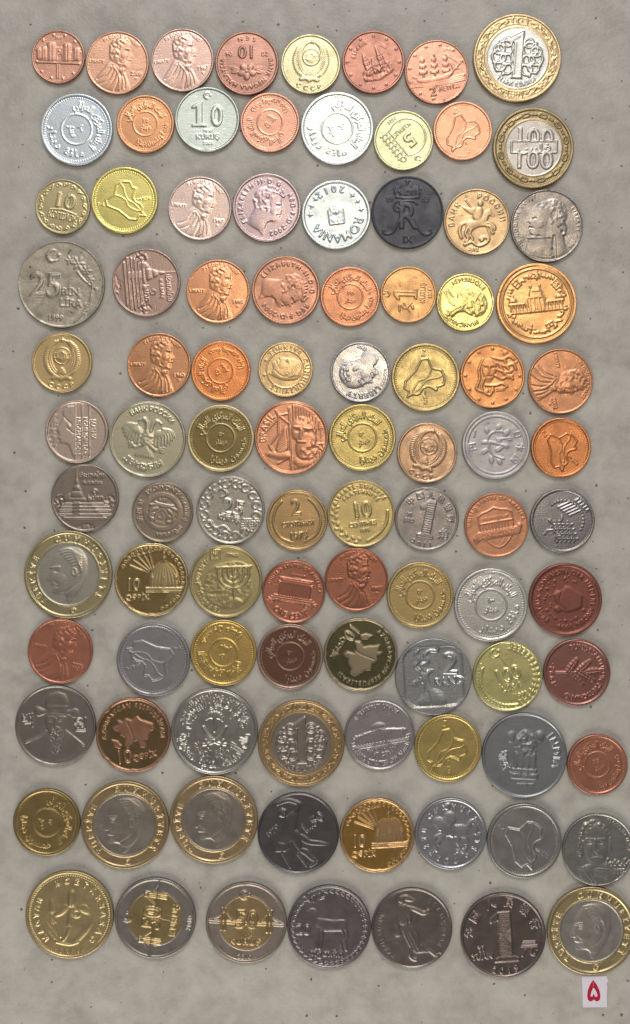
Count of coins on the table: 95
